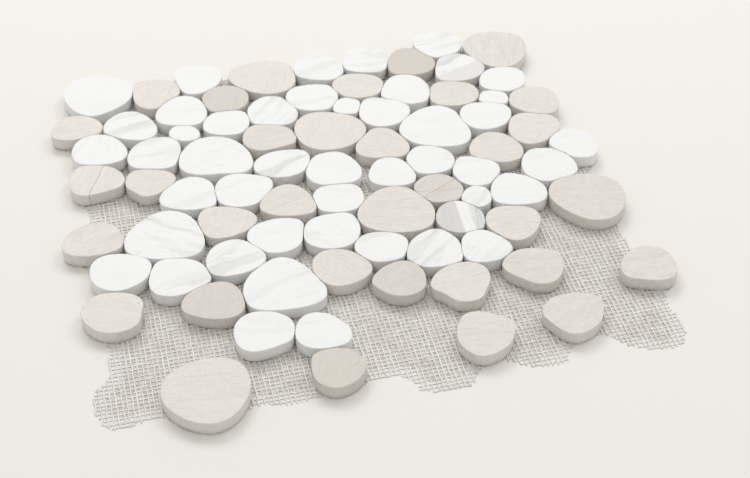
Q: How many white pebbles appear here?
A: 47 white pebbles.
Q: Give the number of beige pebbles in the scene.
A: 34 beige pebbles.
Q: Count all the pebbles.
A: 81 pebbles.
